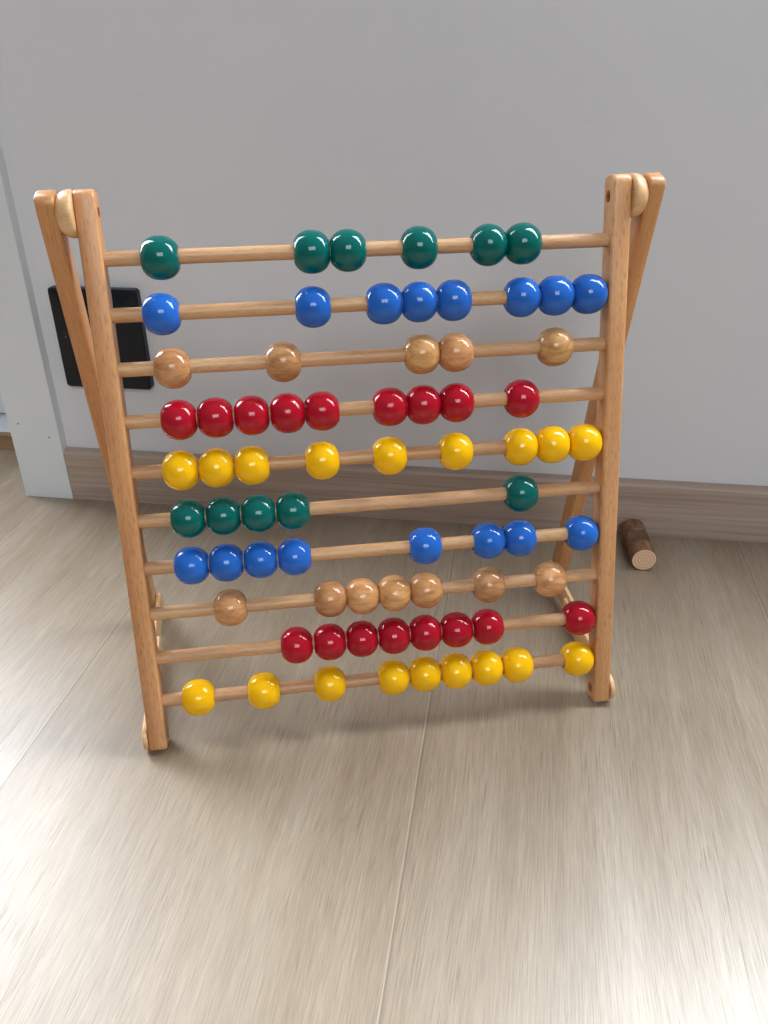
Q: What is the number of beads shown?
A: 74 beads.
